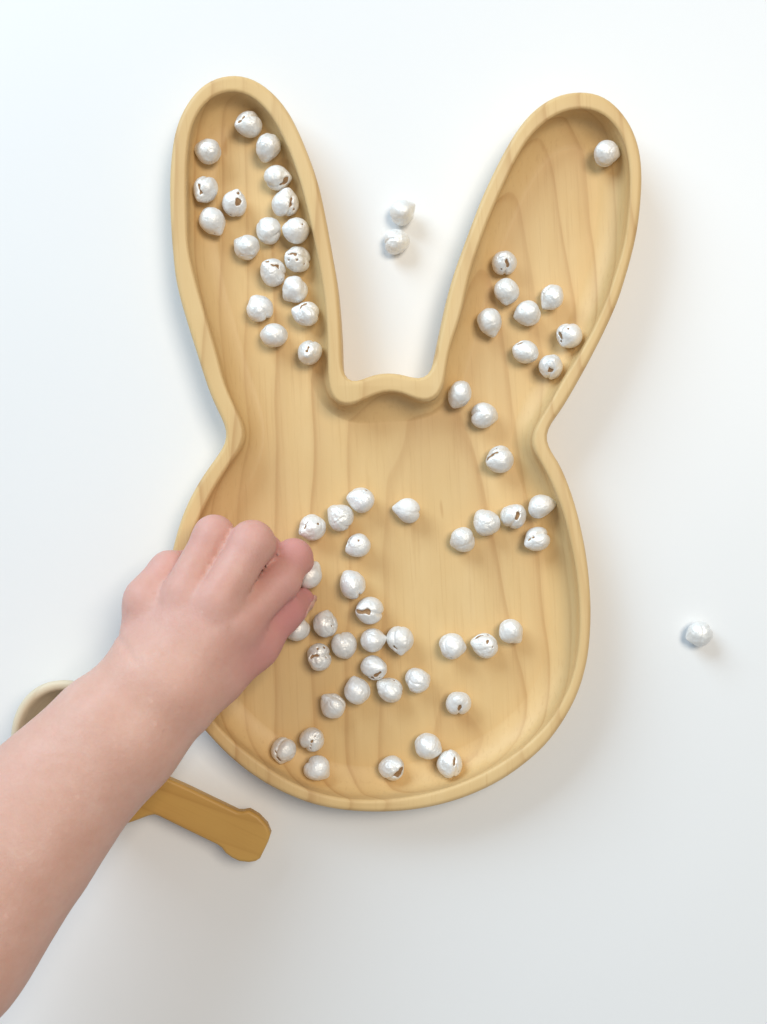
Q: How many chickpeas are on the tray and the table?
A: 67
